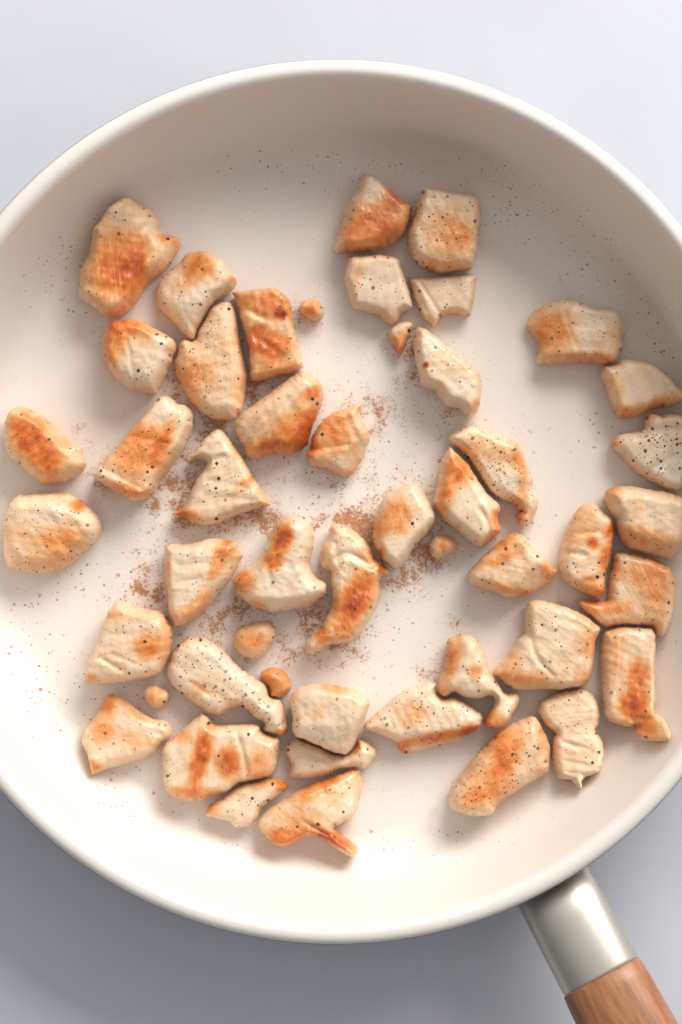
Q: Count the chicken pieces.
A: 49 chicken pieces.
